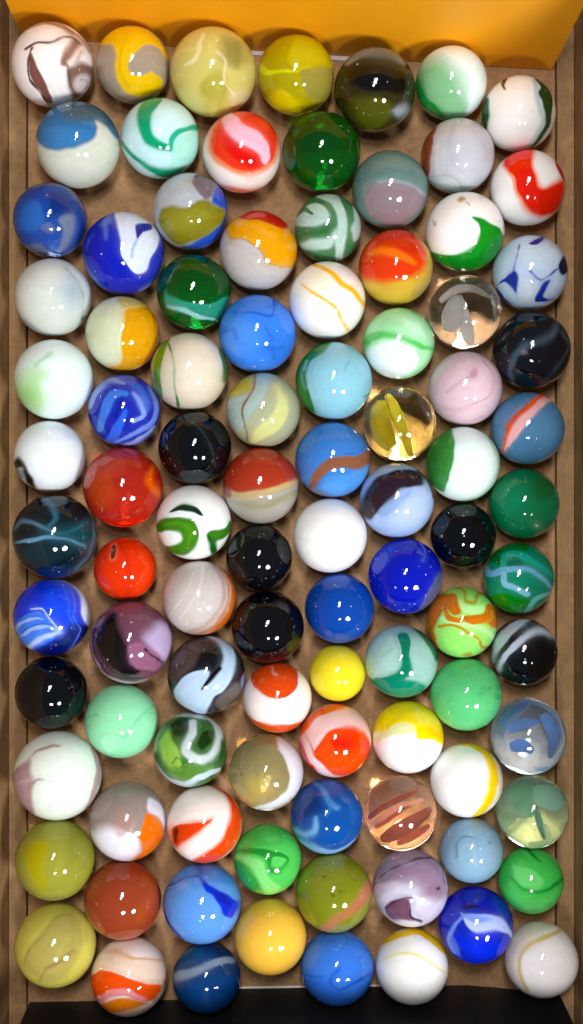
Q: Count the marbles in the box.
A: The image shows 96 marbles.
